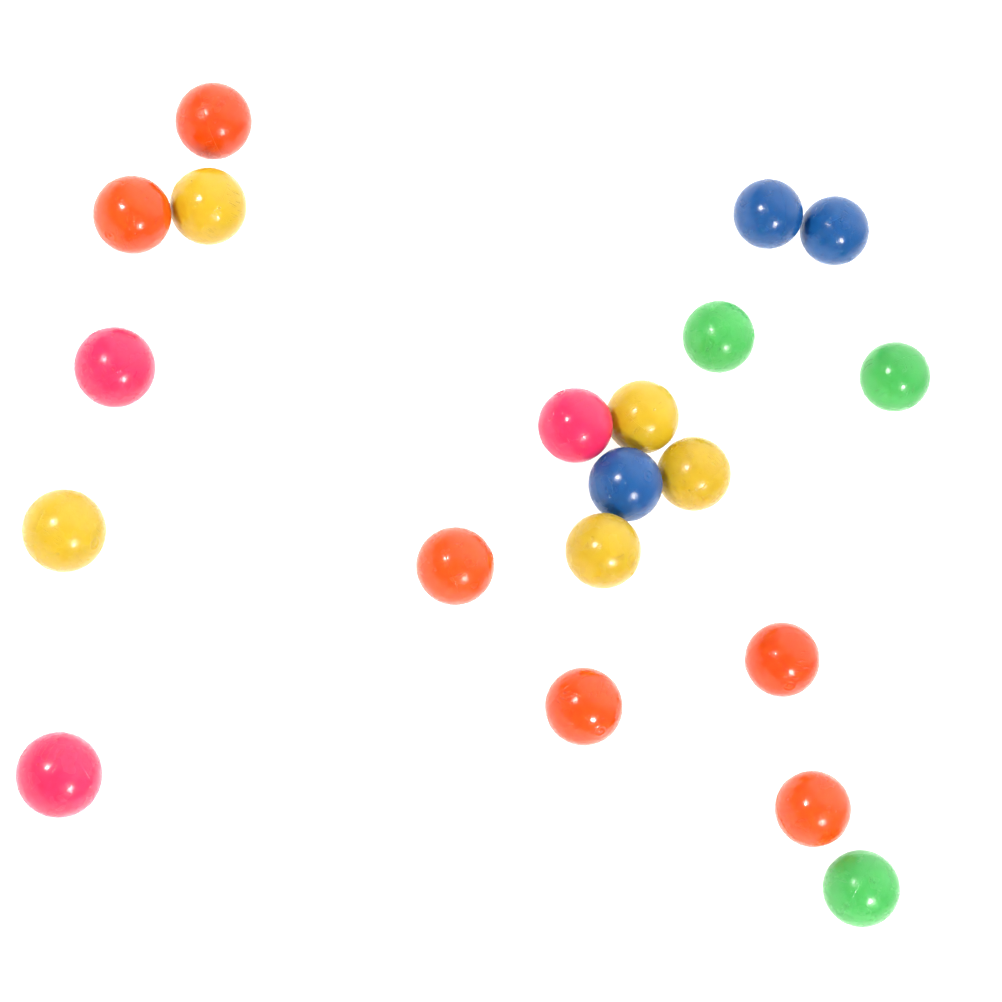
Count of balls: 20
